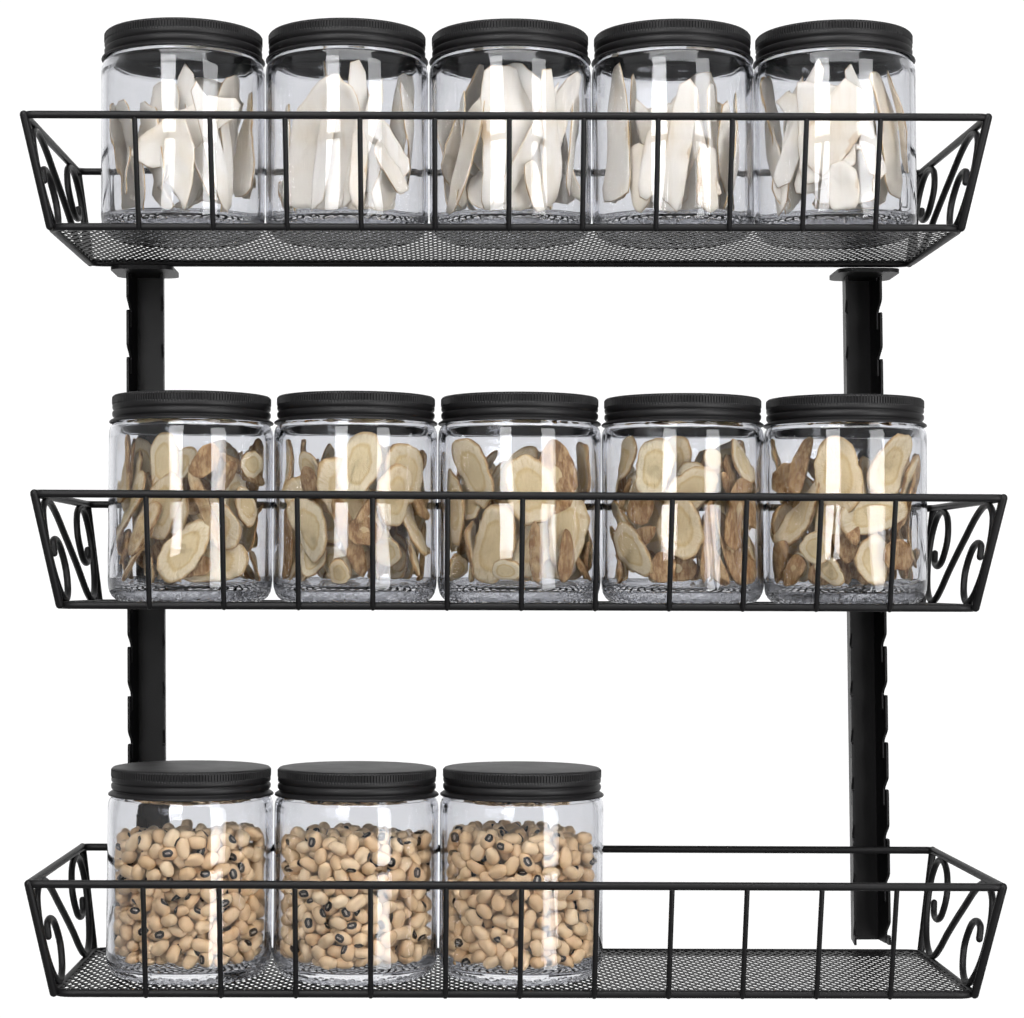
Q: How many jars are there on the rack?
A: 13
